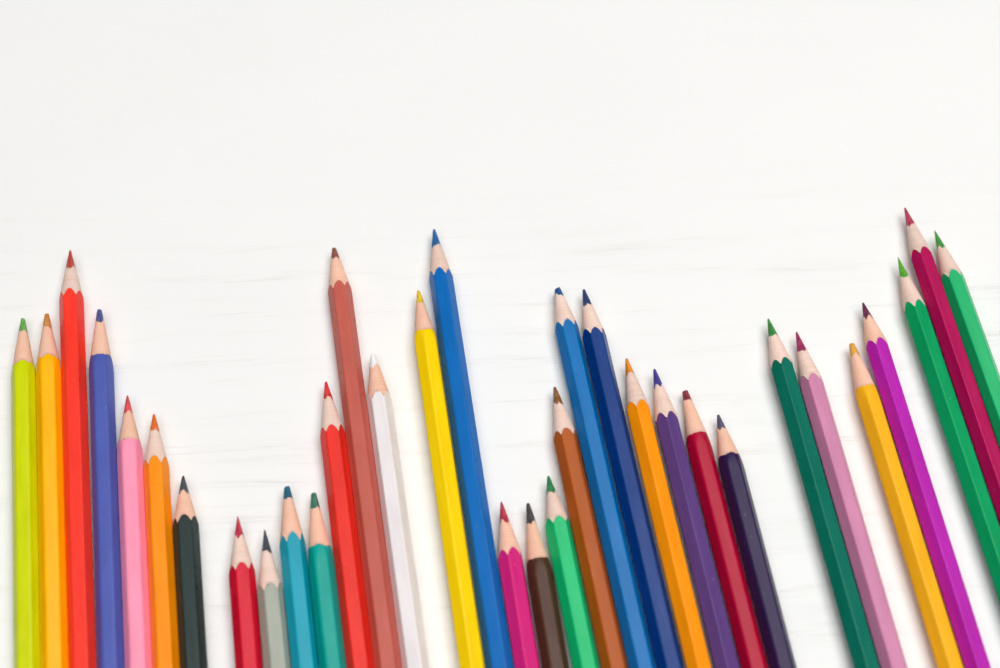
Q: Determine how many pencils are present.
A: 33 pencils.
